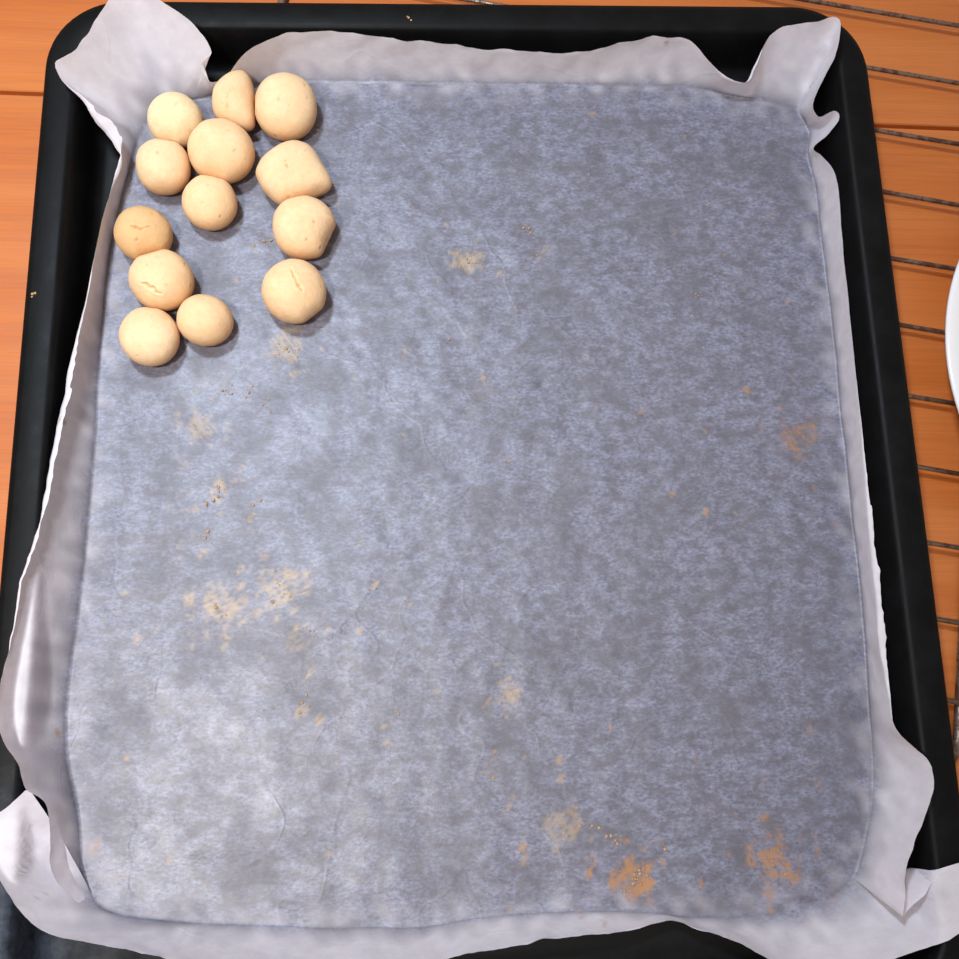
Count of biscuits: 13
